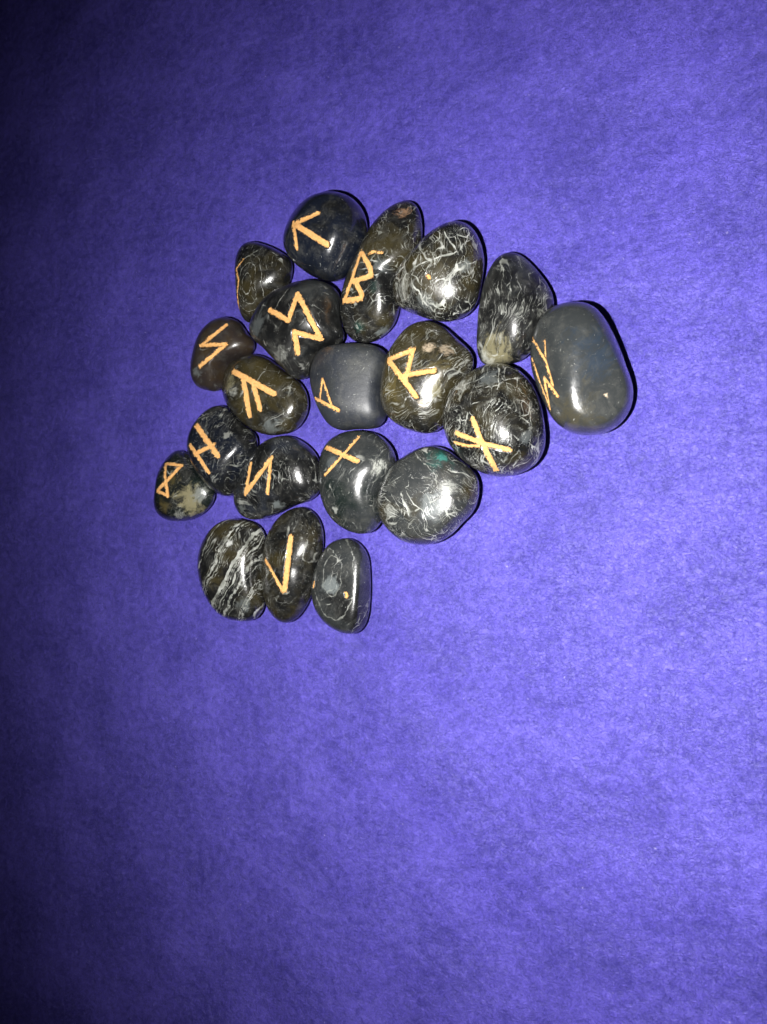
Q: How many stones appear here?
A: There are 20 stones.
